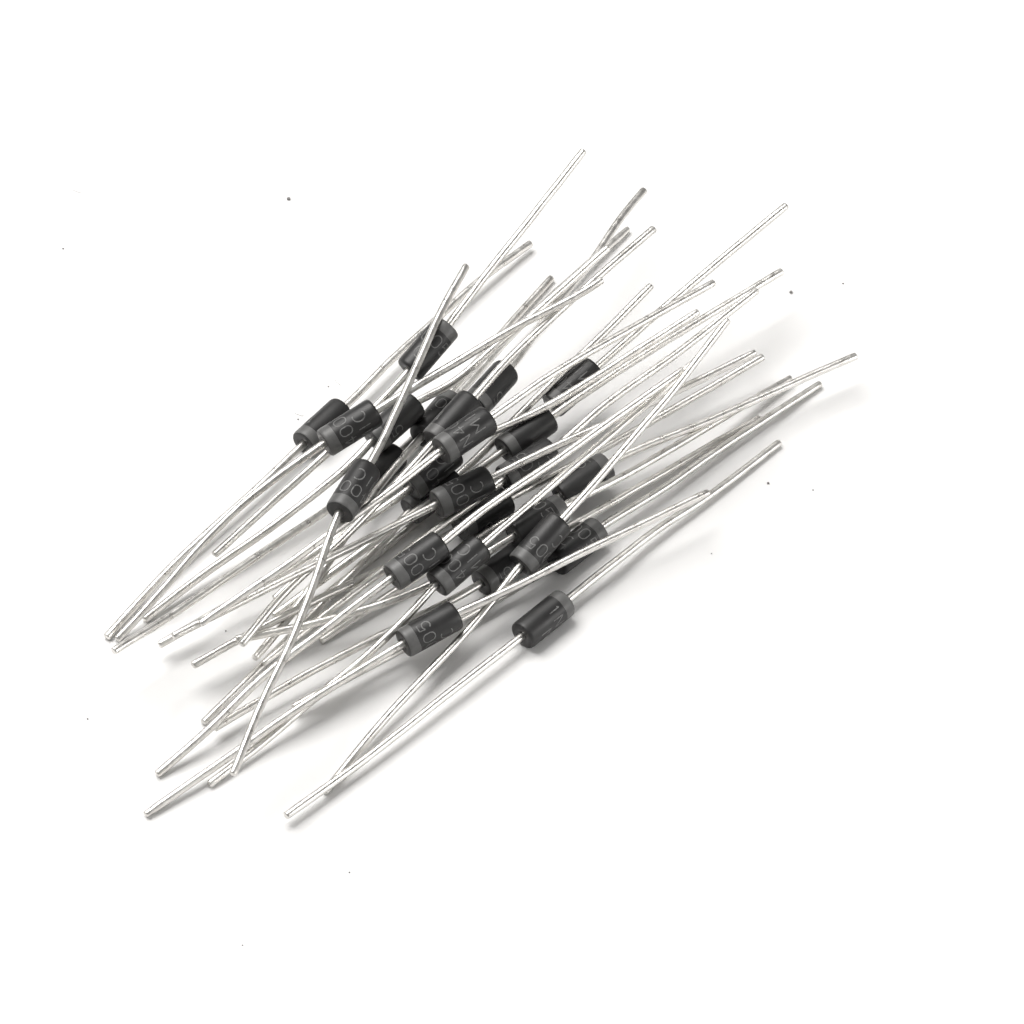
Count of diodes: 26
